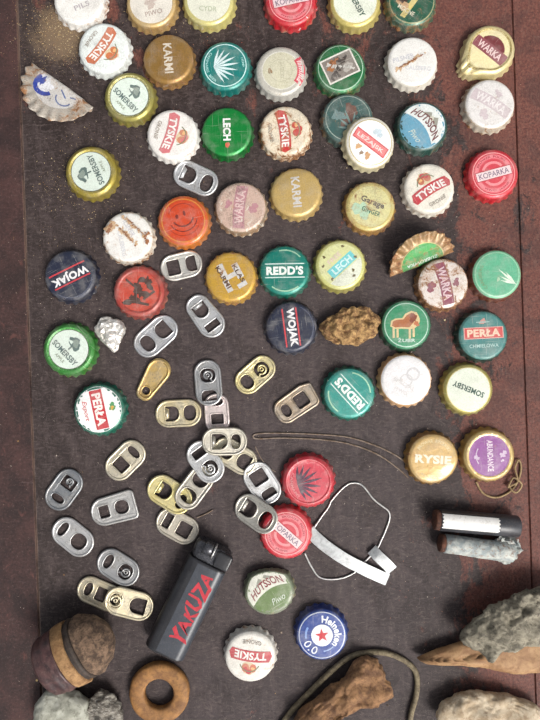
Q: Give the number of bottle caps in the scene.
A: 53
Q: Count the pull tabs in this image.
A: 25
